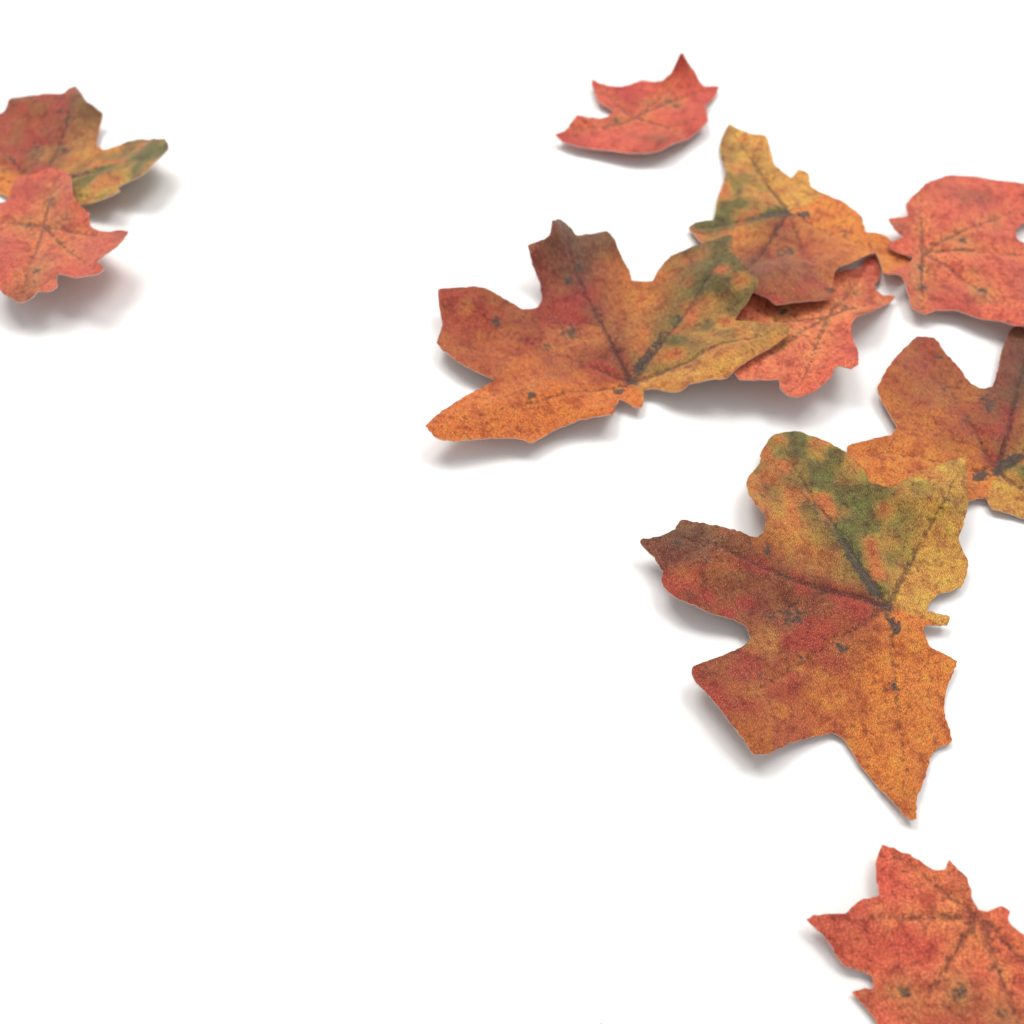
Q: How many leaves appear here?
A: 10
